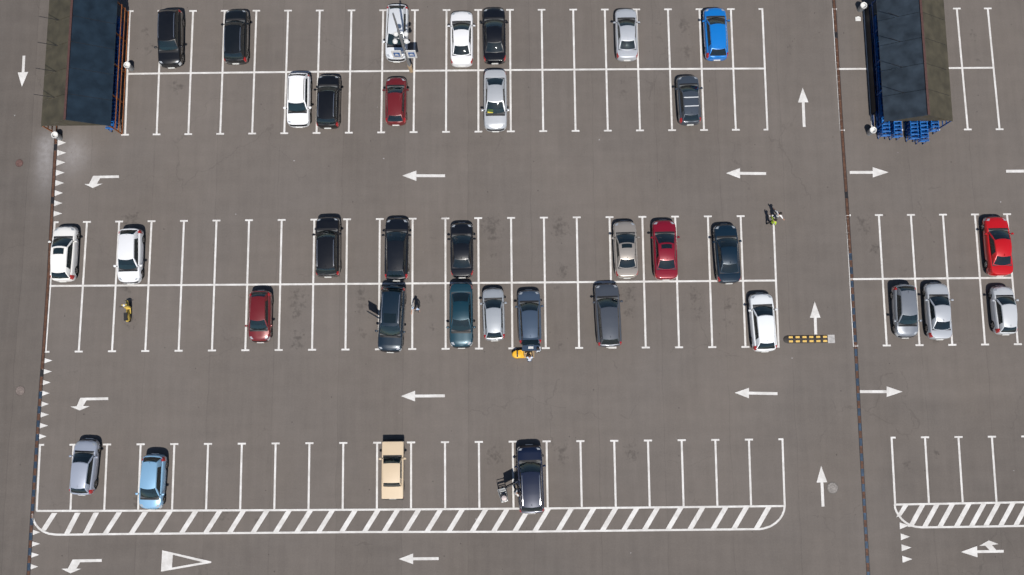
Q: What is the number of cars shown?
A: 35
